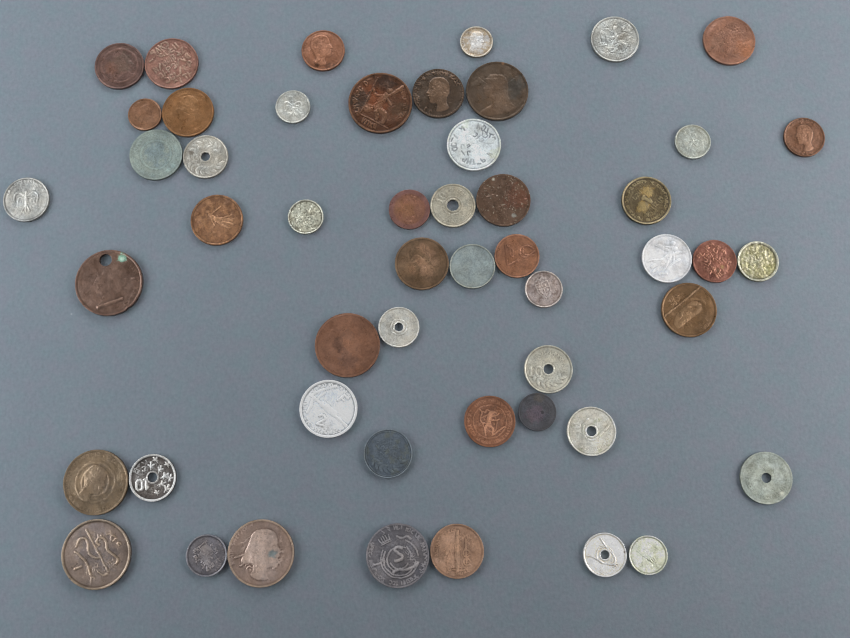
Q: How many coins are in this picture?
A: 51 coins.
